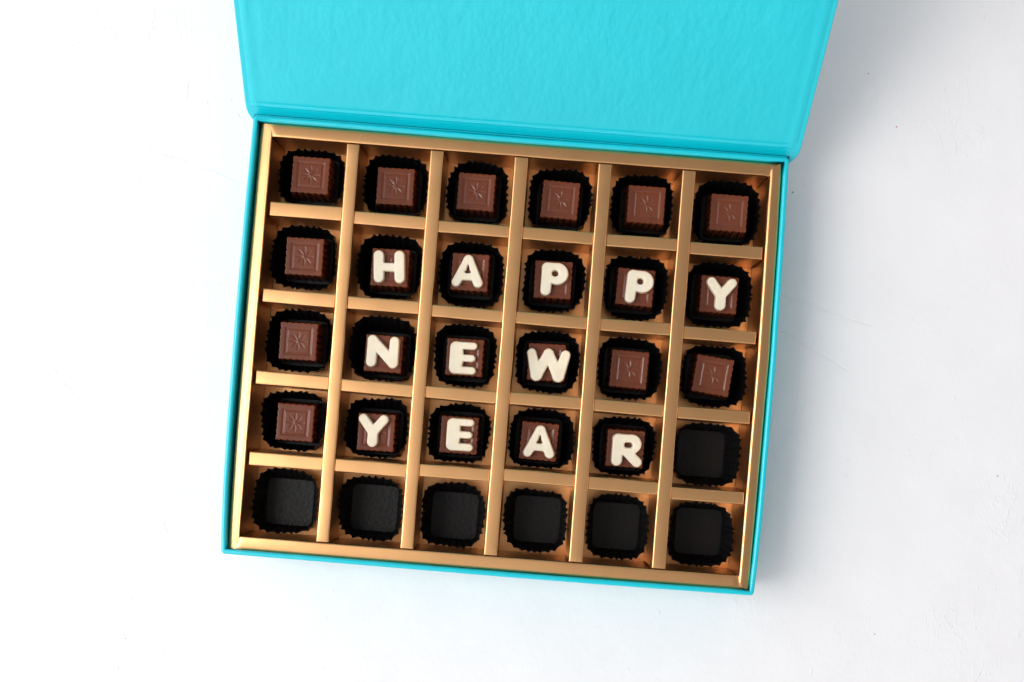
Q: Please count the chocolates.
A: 23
